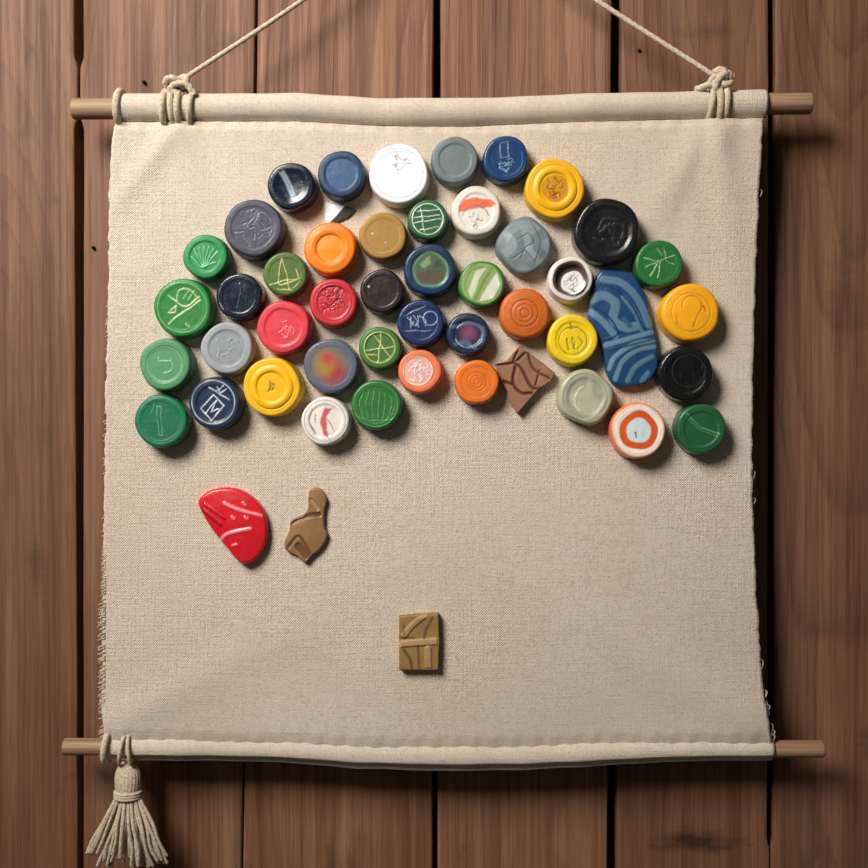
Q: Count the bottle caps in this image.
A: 44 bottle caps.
